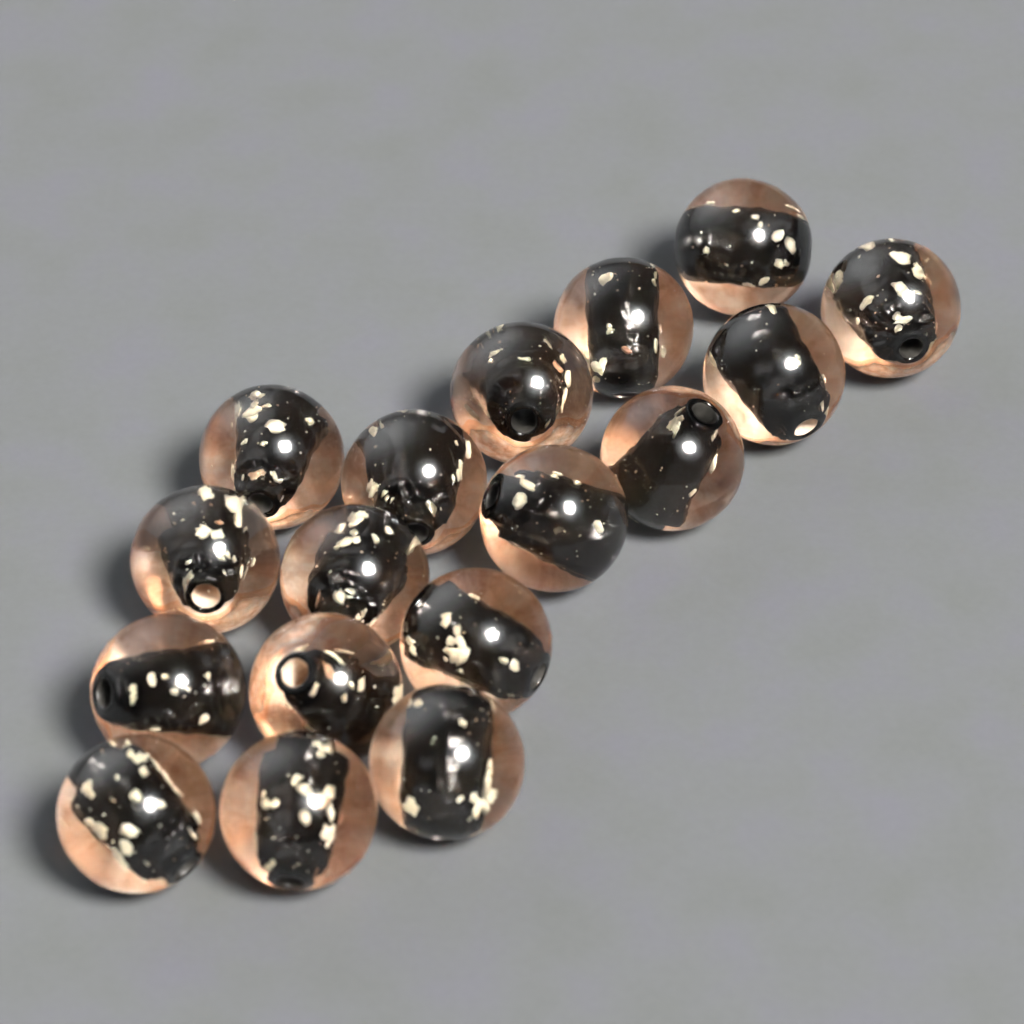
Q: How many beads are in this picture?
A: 17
